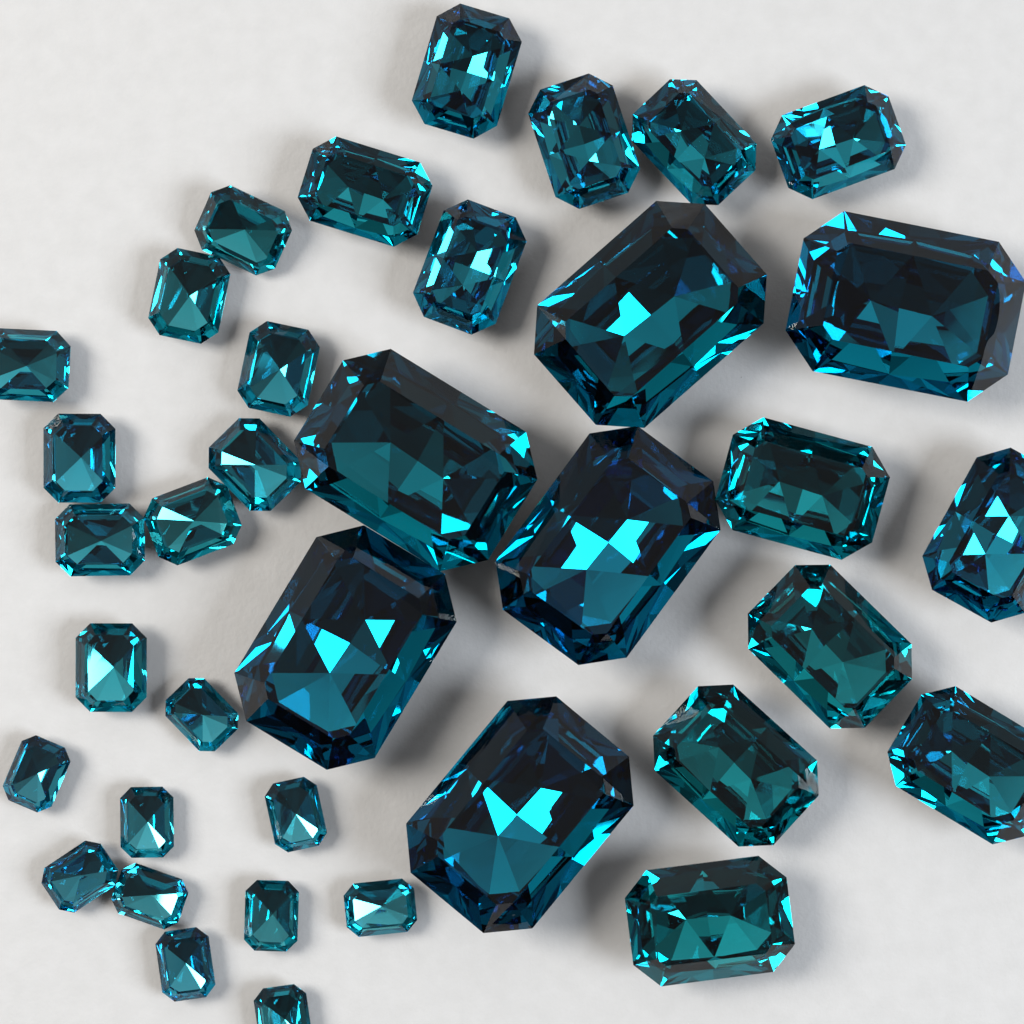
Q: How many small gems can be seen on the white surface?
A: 19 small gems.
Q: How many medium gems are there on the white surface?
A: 12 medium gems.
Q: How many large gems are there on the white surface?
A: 6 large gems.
